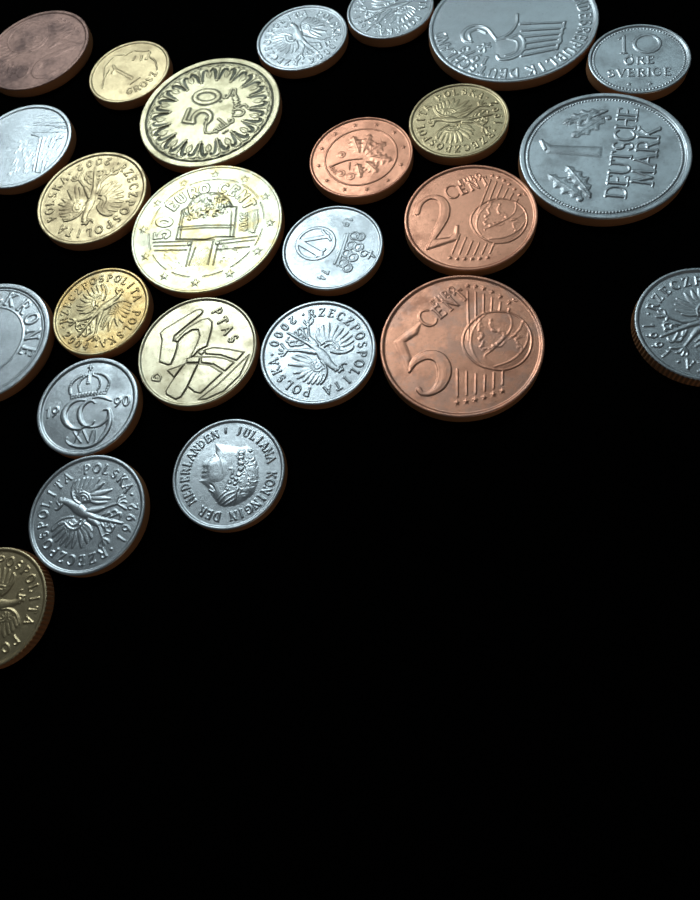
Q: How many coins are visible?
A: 25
